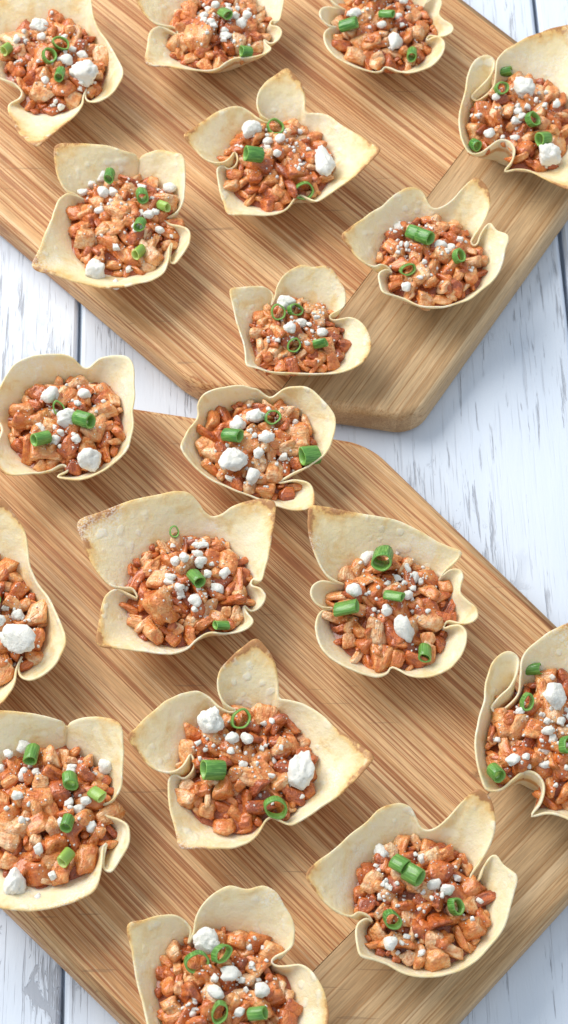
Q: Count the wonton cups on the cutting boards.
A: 18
